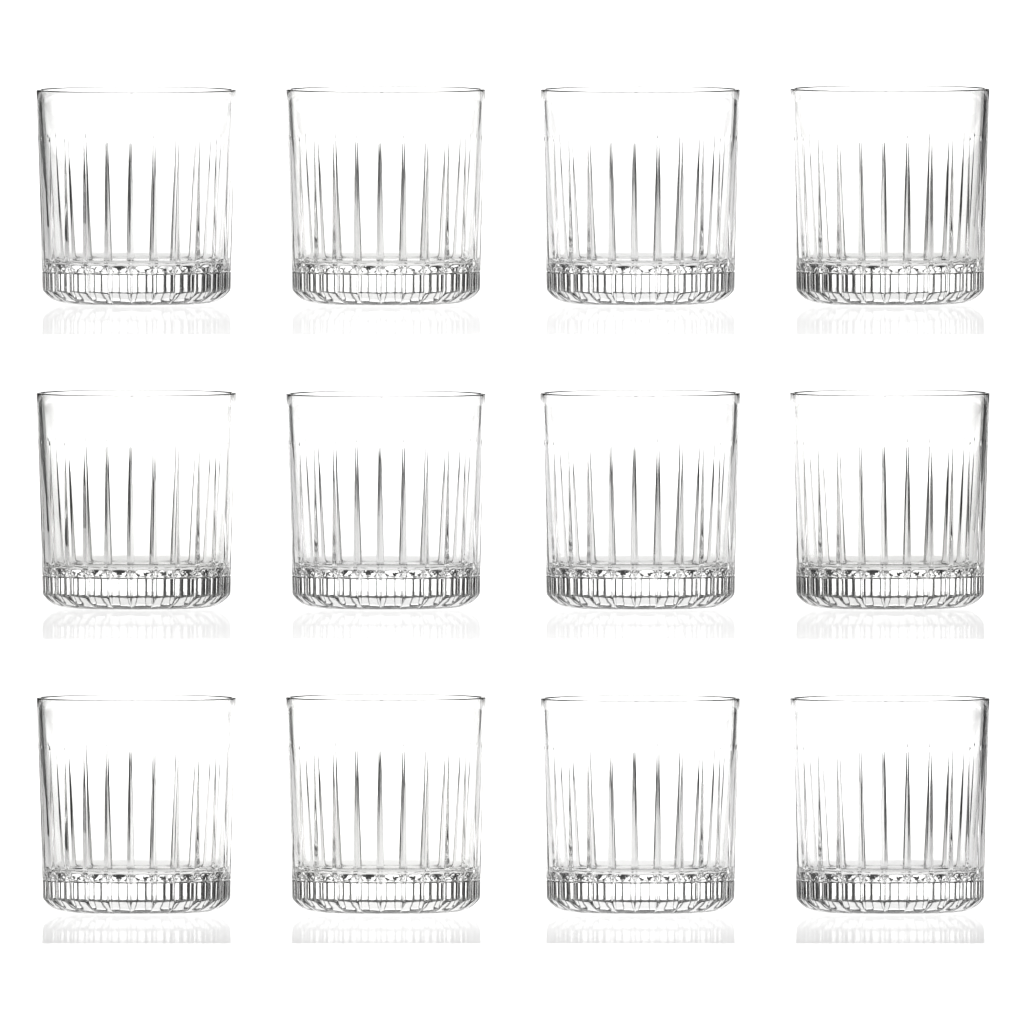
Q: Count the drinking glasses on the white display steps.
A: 12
